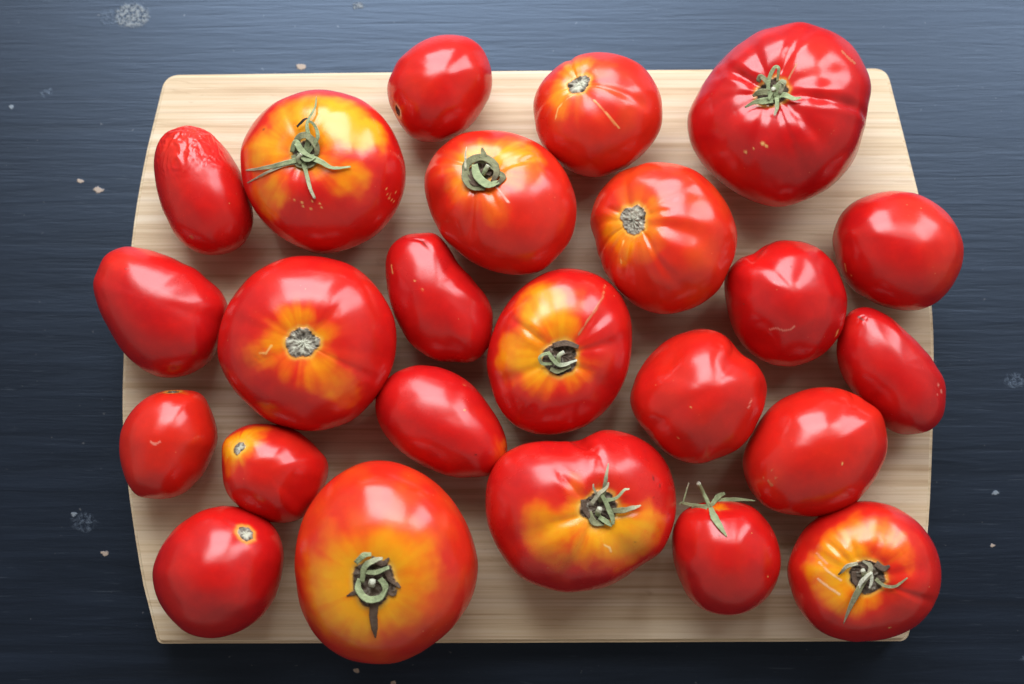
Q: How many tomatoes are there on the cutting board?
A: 24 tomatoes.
